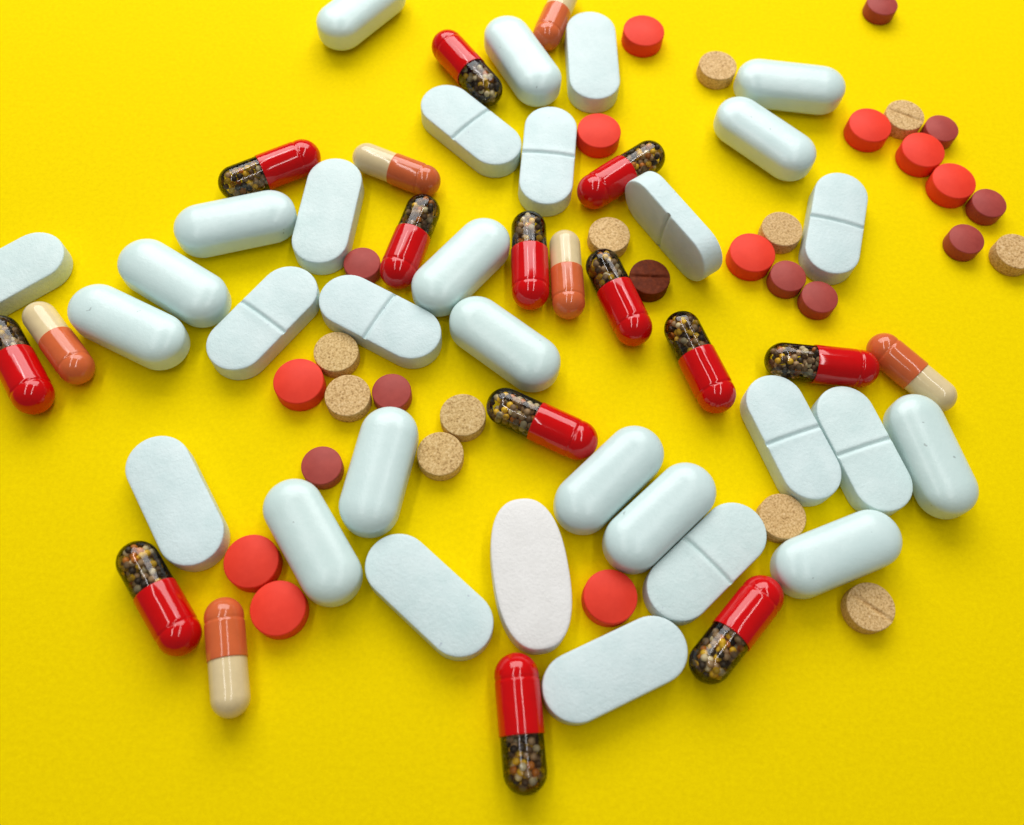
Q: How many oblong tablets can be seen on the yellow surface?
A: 31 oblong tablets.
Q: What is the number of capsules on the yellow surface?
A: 19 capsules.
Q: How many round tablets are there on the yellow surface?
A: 31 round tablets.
